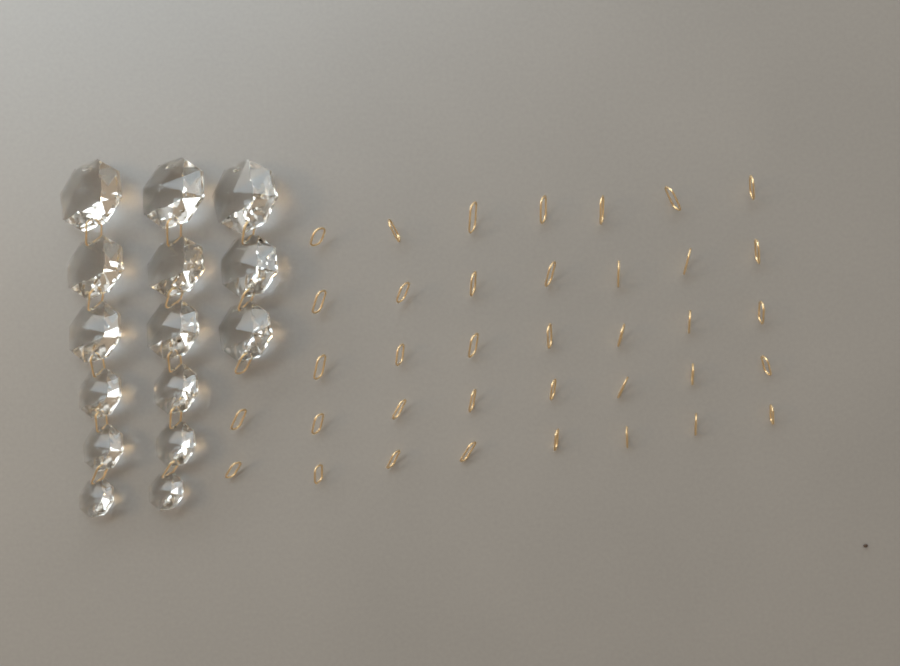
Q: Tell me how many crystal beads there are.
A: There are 15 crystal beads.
